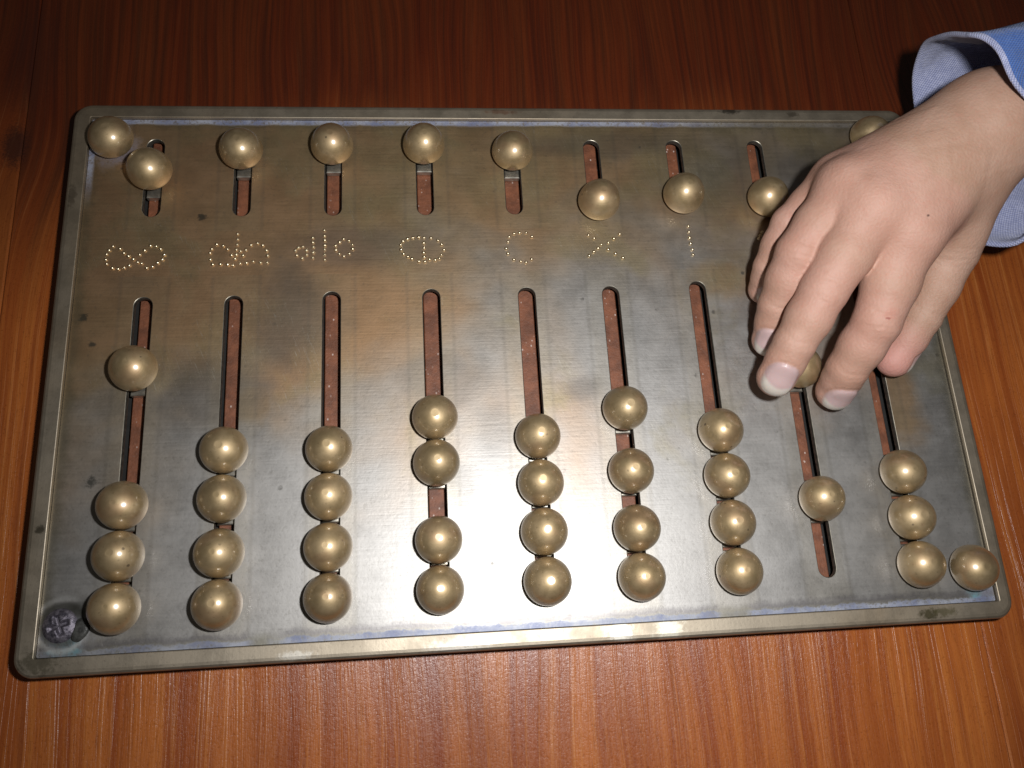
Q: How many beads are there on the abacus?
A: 44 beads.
